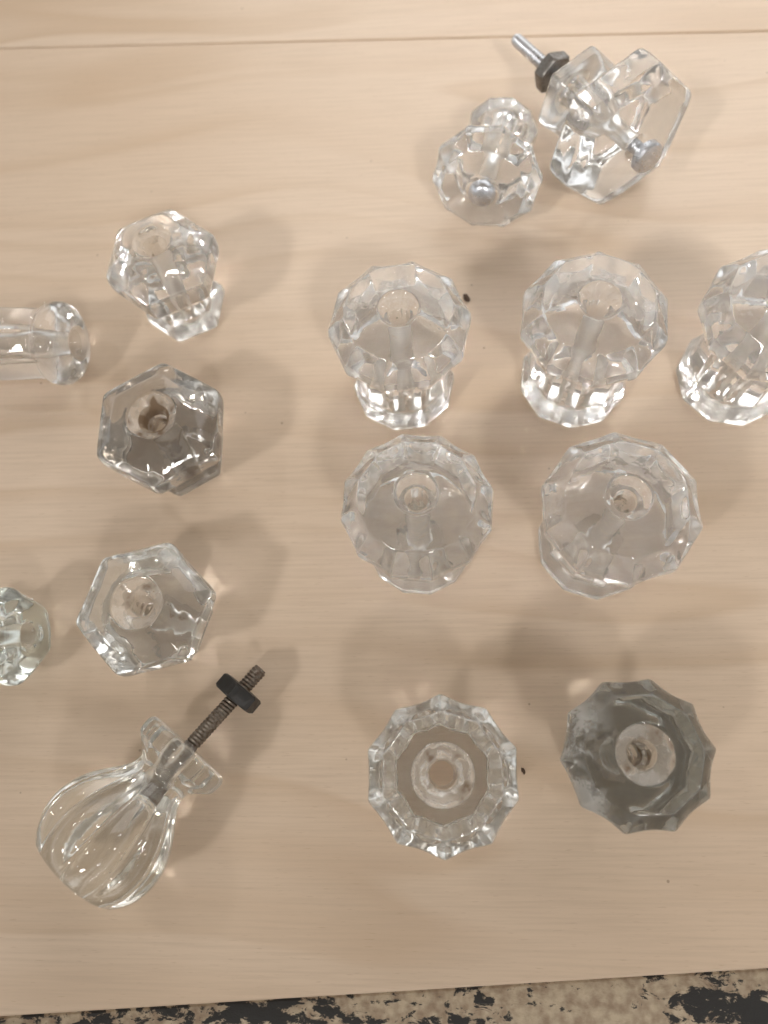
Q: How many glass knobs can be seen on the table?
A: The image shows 15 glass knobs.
